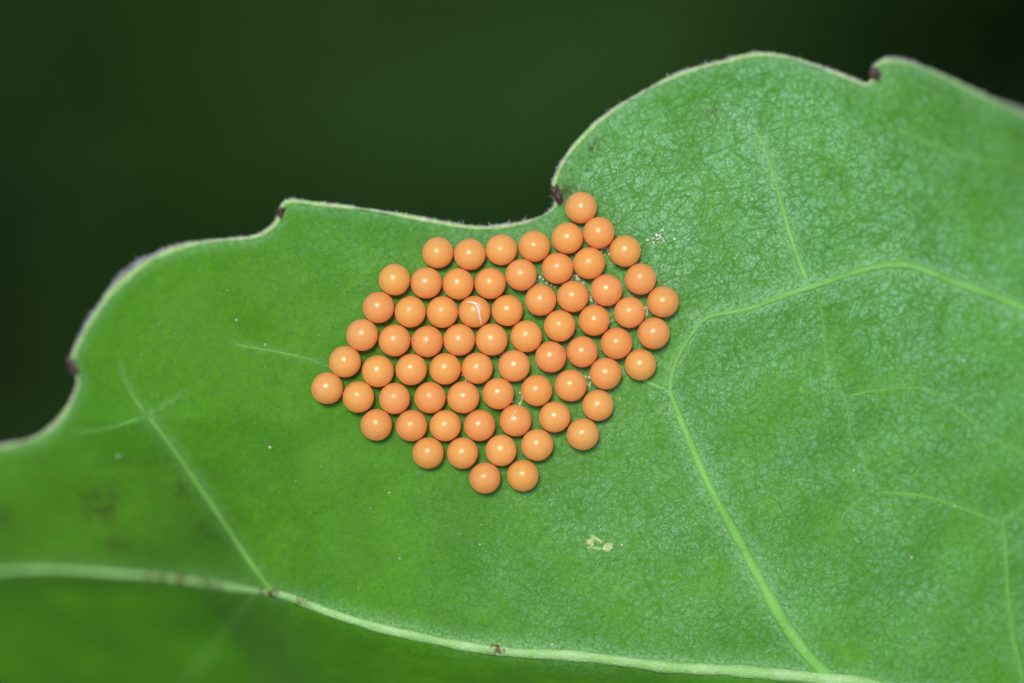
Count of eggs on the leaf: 68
